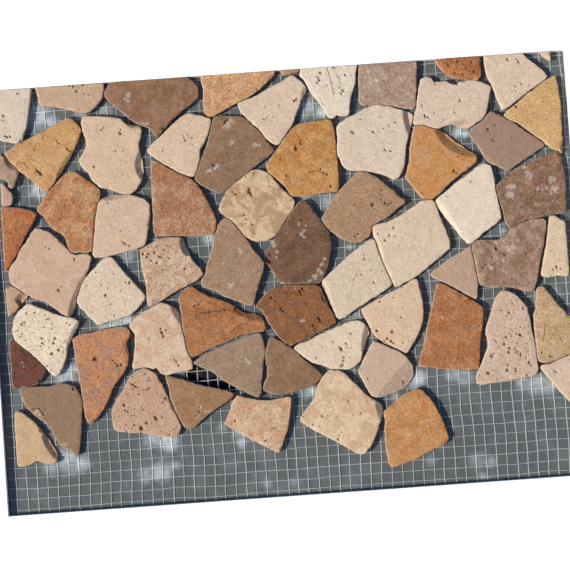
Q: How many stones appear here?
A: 64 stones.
